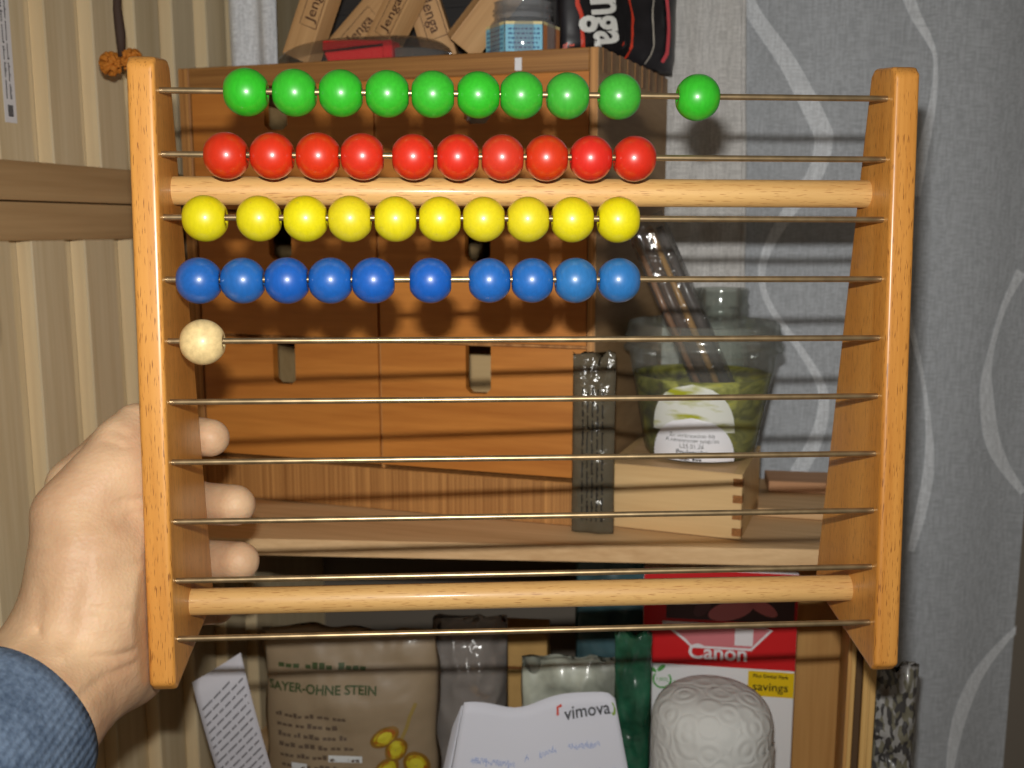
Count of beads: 41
